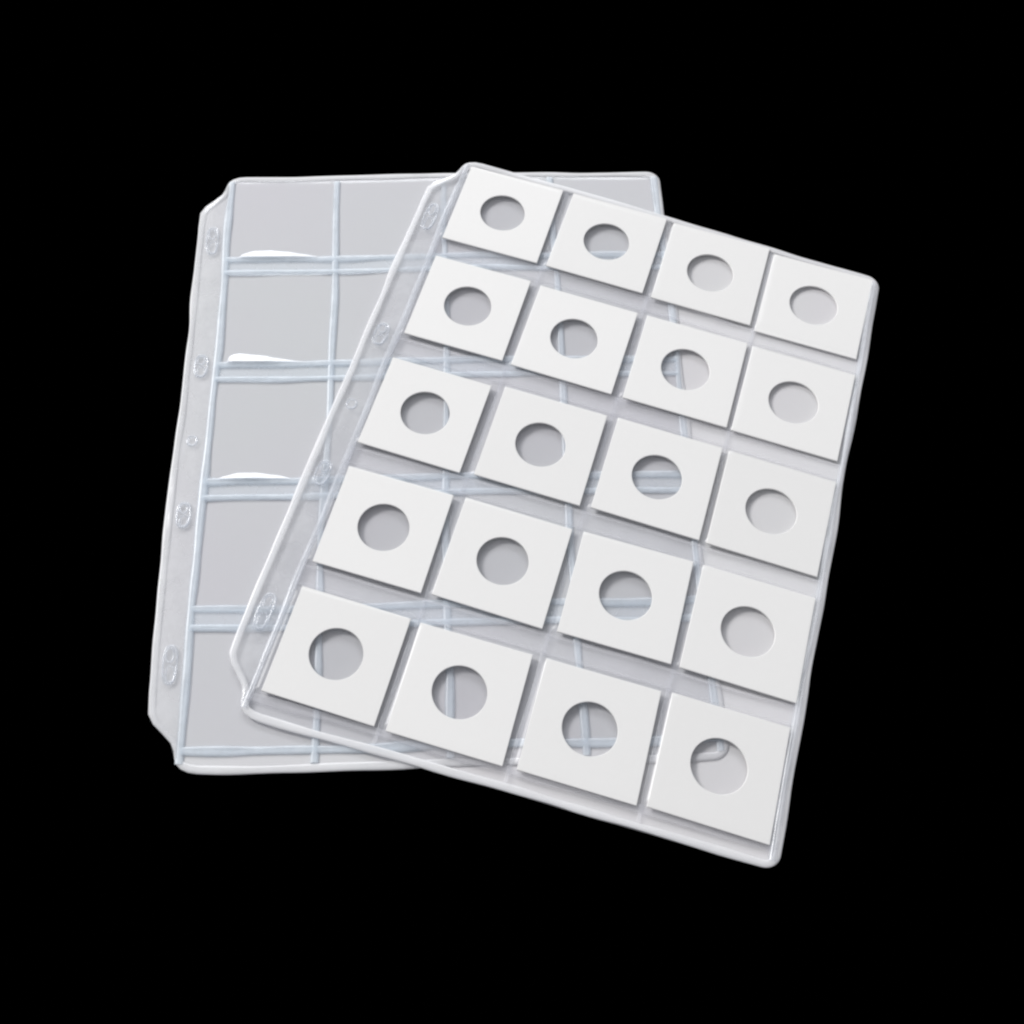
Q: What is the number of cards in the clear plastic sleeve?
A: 20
